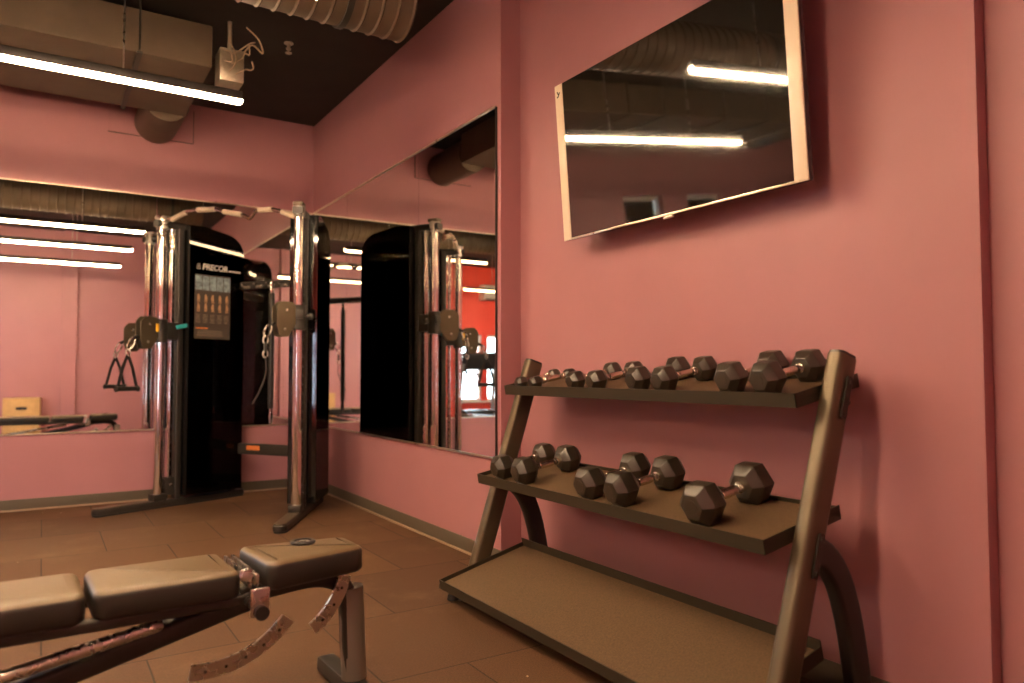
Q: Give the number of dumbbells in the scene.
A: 13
